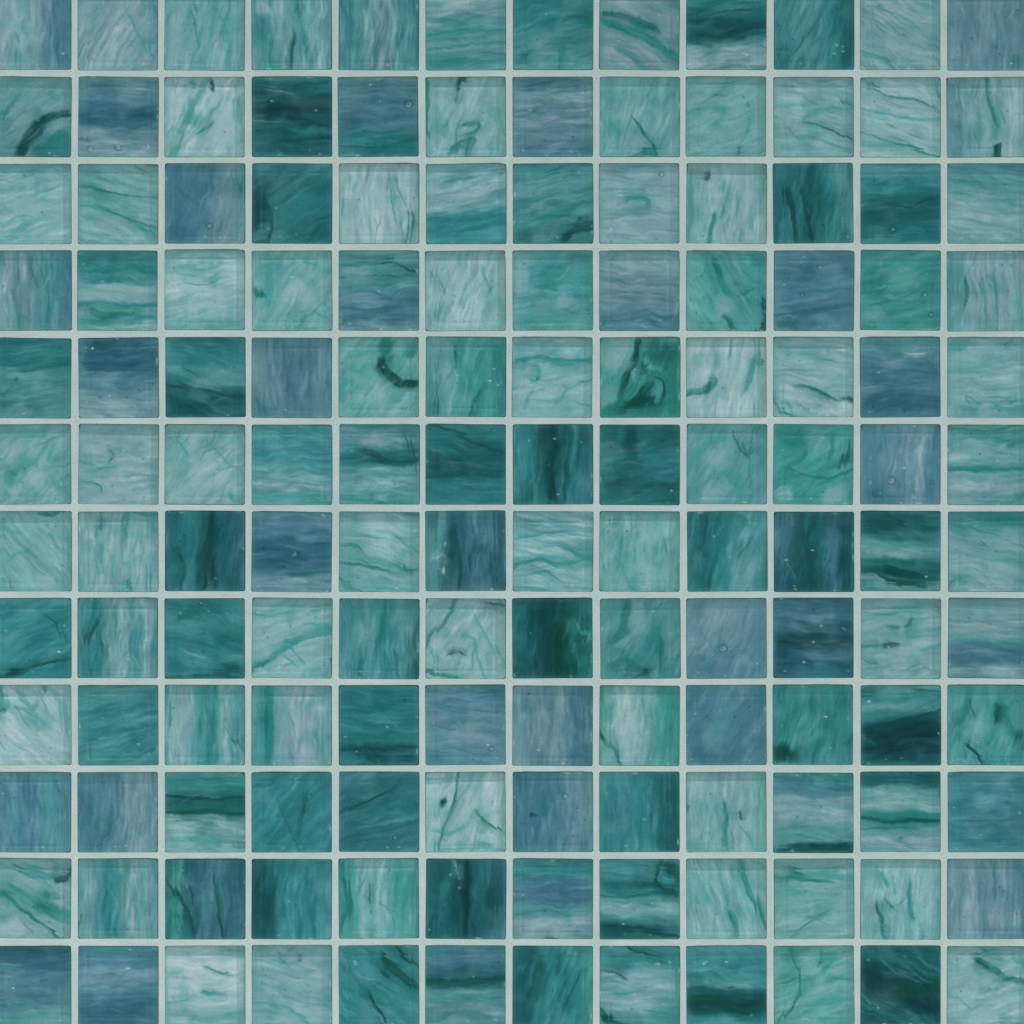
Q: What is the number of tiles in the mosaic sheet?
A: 144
